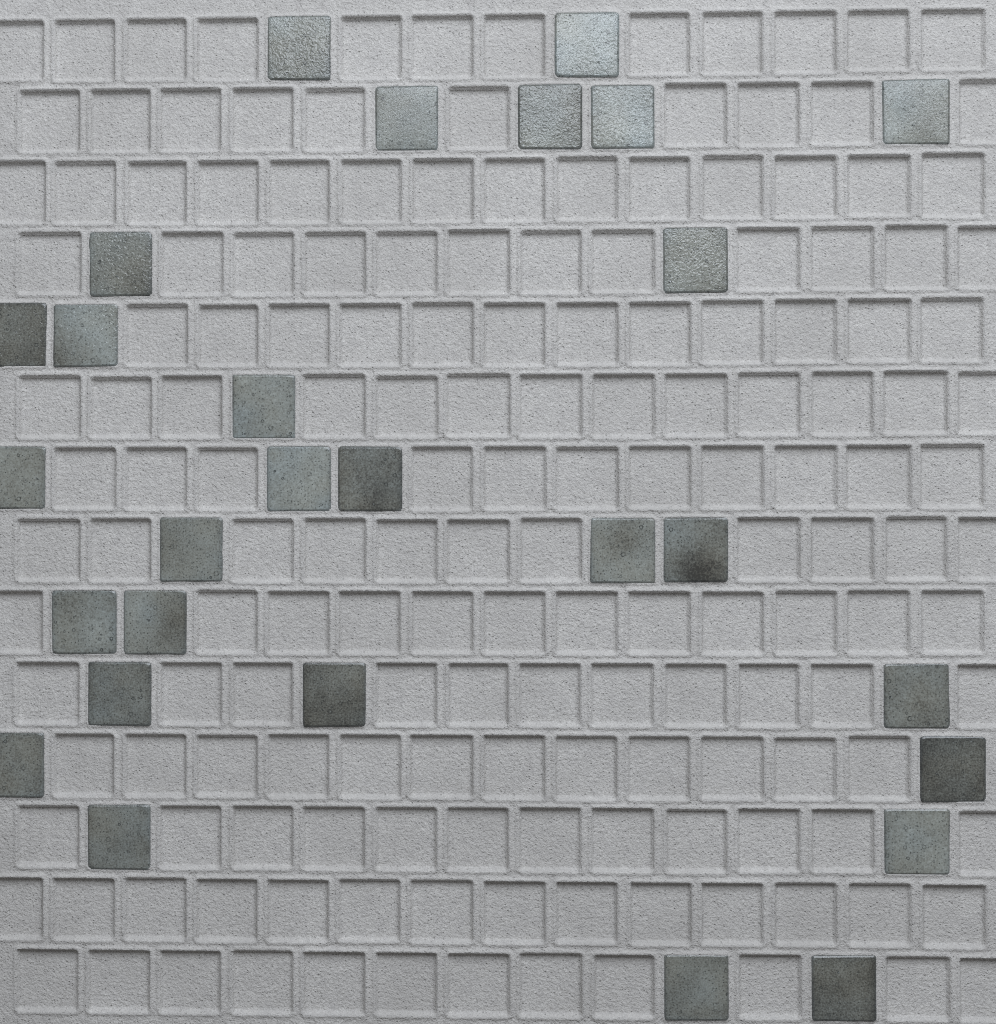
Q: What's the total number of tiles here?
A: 28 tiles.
